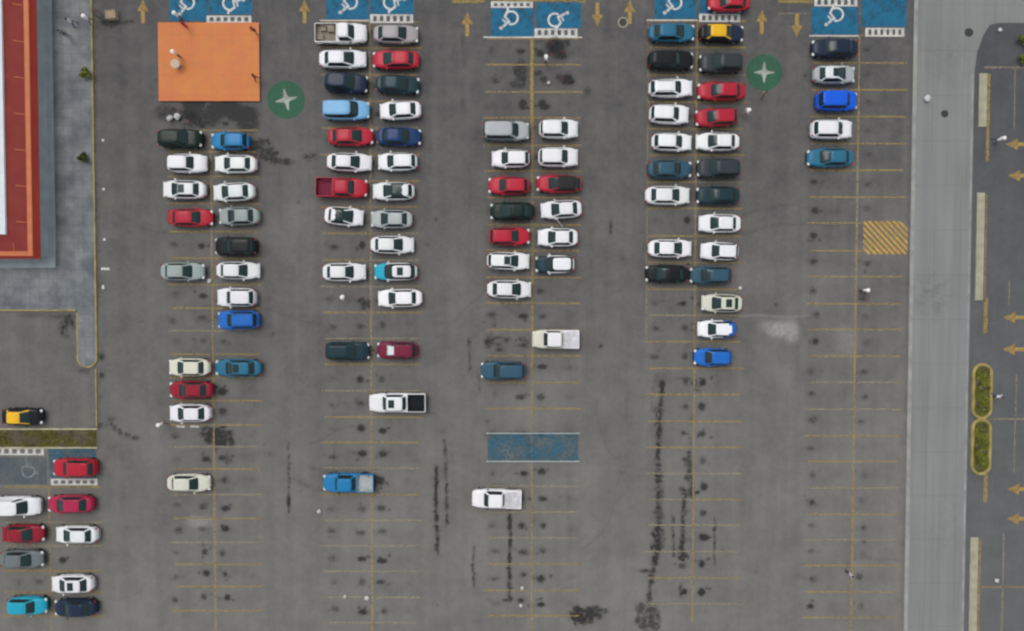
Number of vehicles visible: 96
